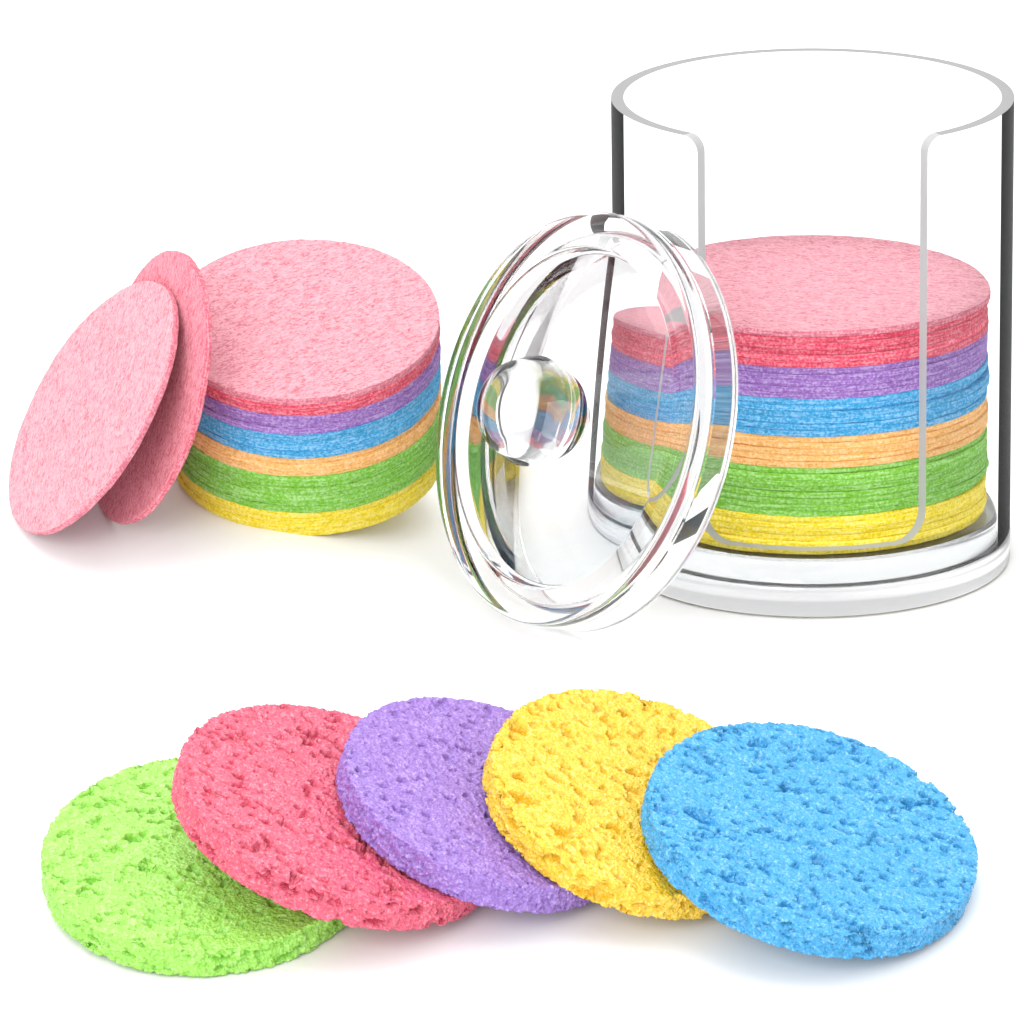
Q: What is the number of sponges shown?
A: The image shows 5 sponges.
